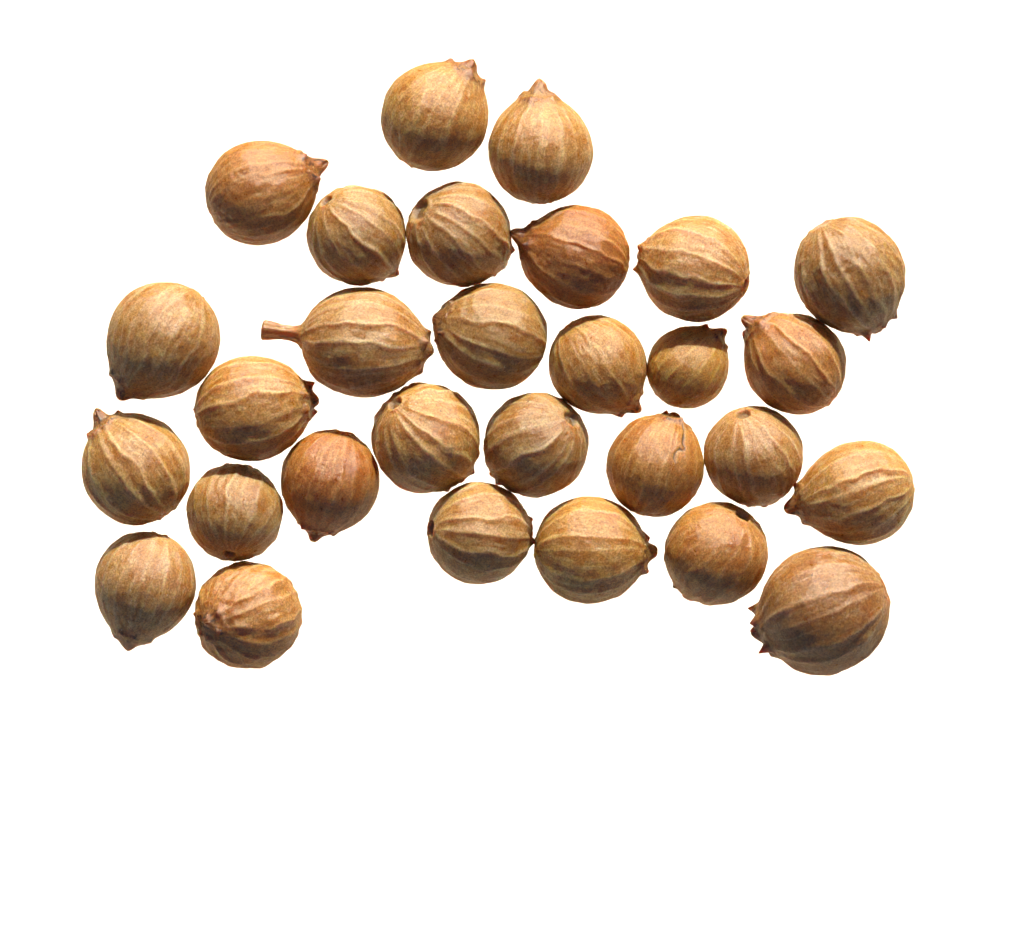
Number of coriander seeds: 29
